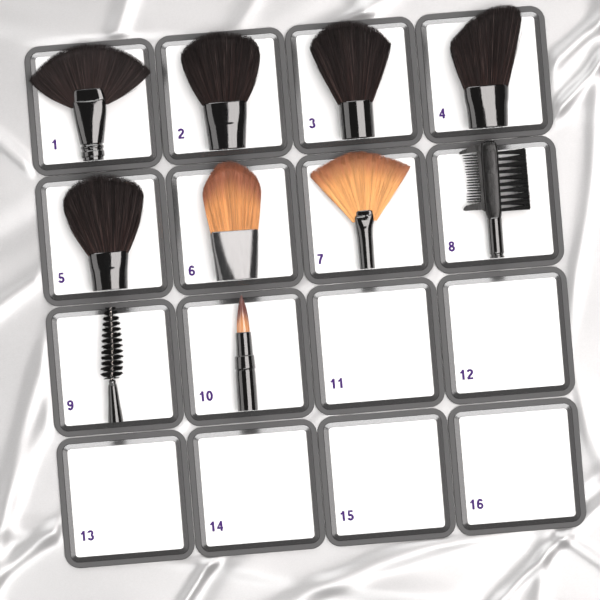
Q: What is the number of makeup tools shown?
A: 10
